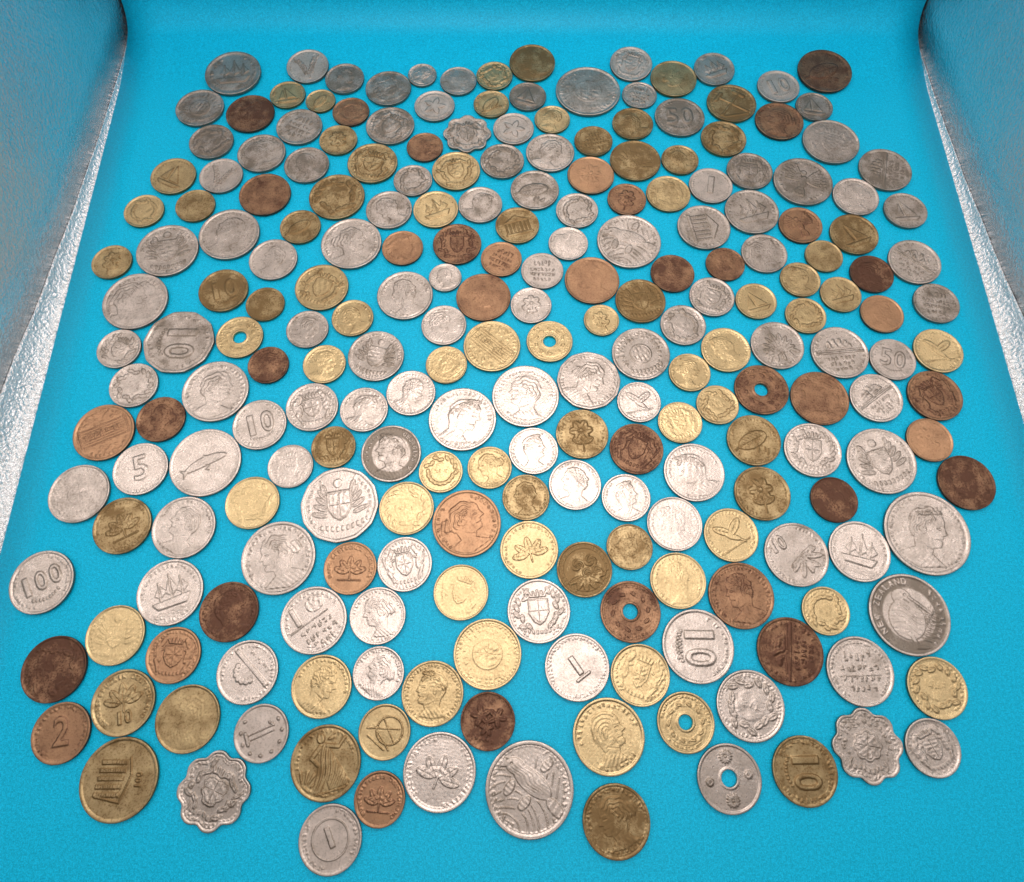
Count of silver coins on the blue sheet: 115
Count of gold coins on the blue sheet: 79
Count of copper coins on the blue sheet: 39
